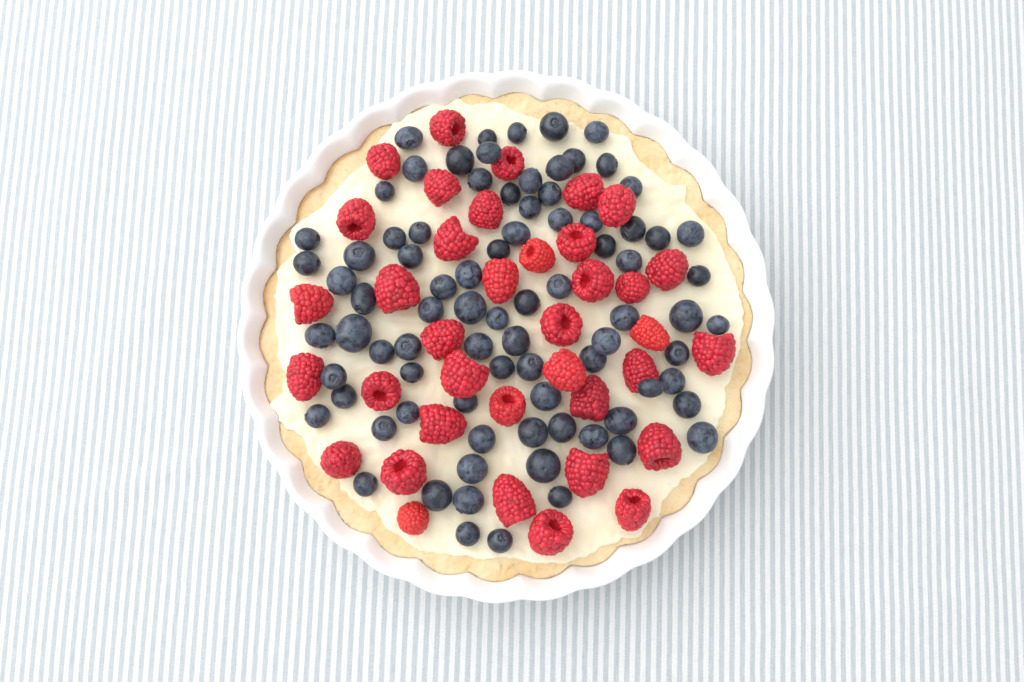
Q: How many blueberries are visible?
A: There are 83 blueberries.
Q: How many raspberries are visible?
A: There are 37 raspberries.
